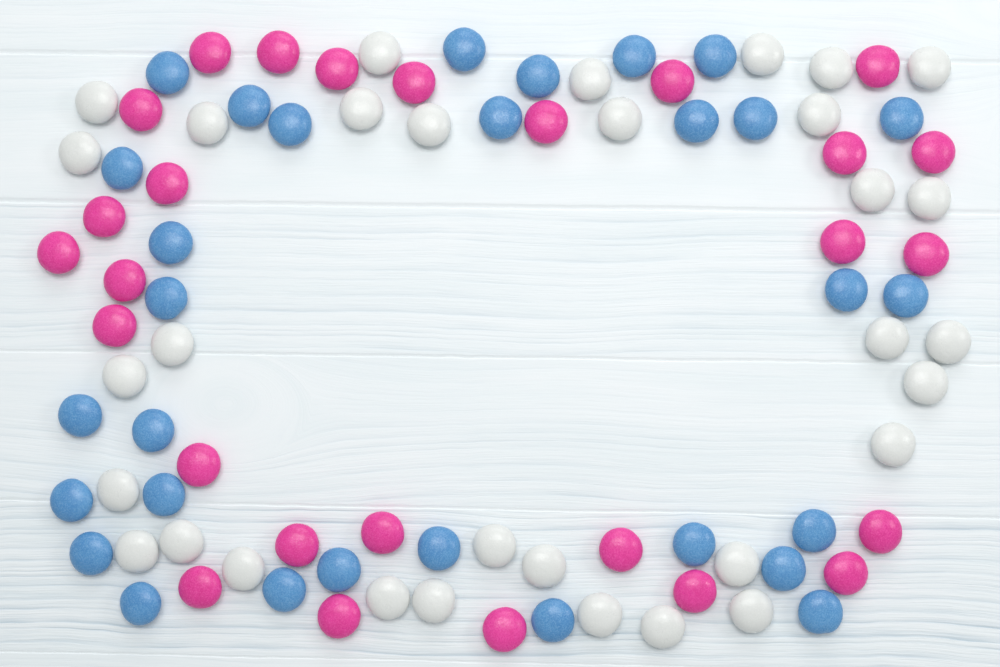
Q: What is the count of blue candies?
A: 30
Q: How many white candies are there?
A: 32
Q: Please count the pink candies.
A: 27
